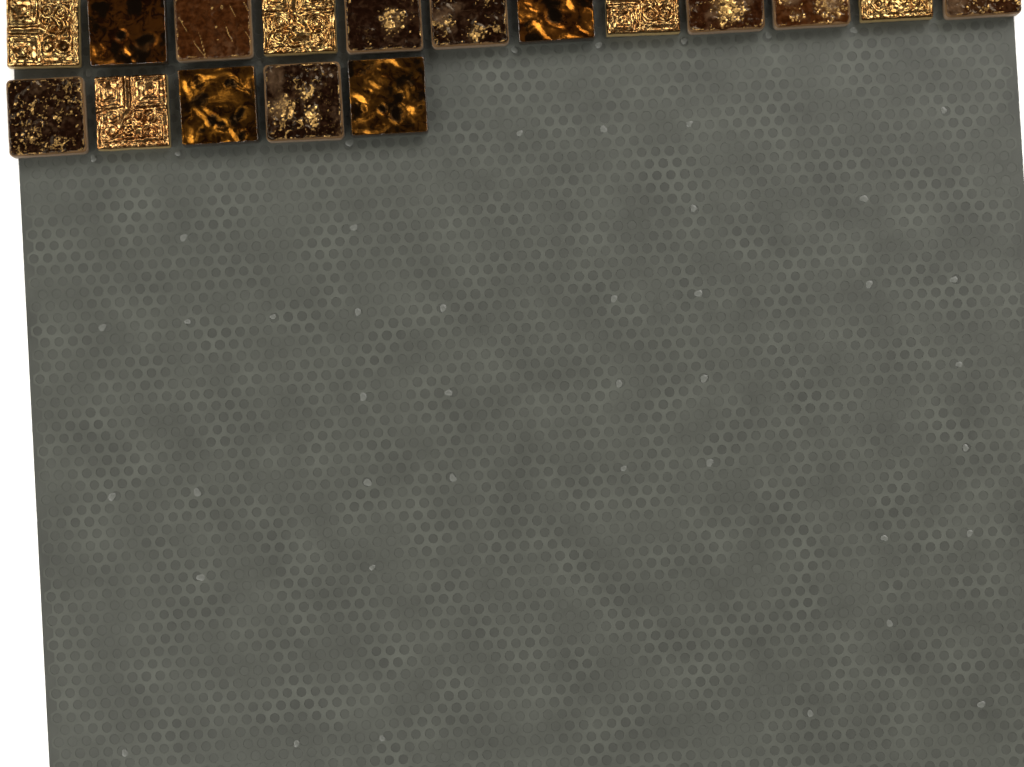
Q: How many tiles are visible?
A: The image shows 17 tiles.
